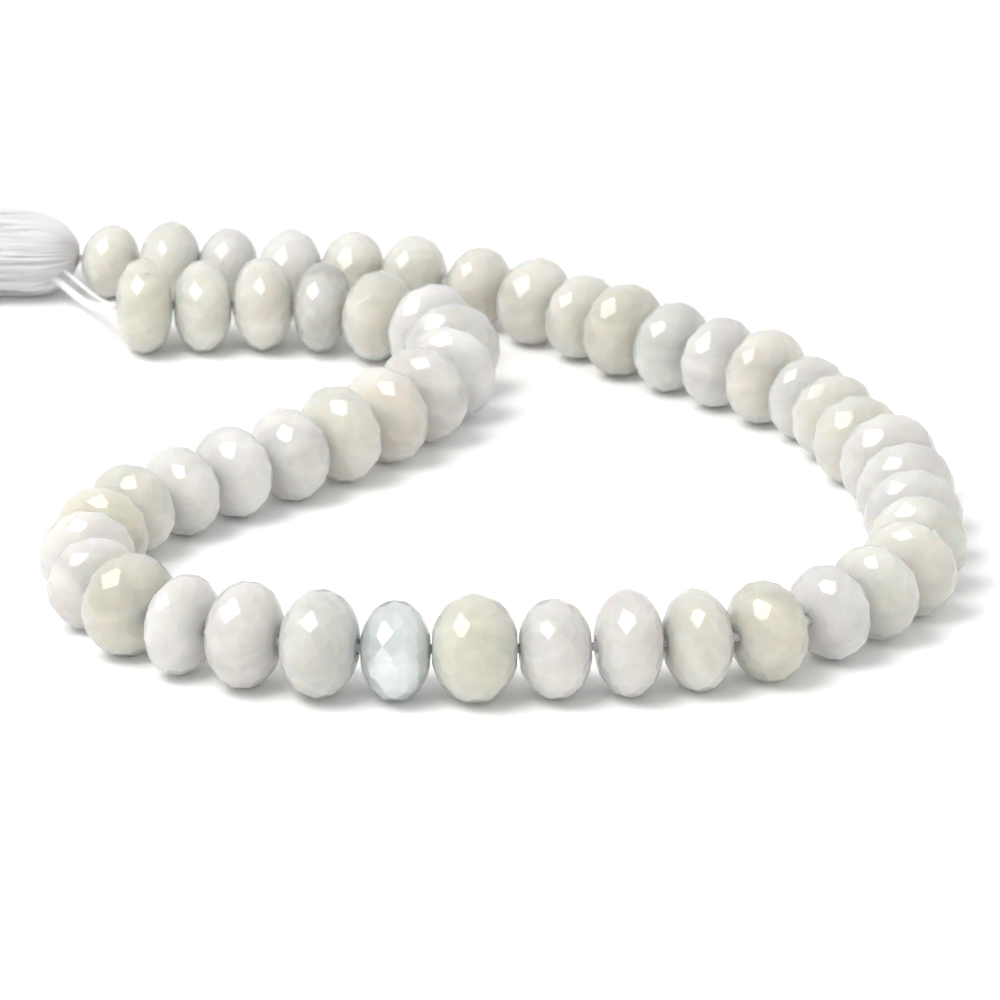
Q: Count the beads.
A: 51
